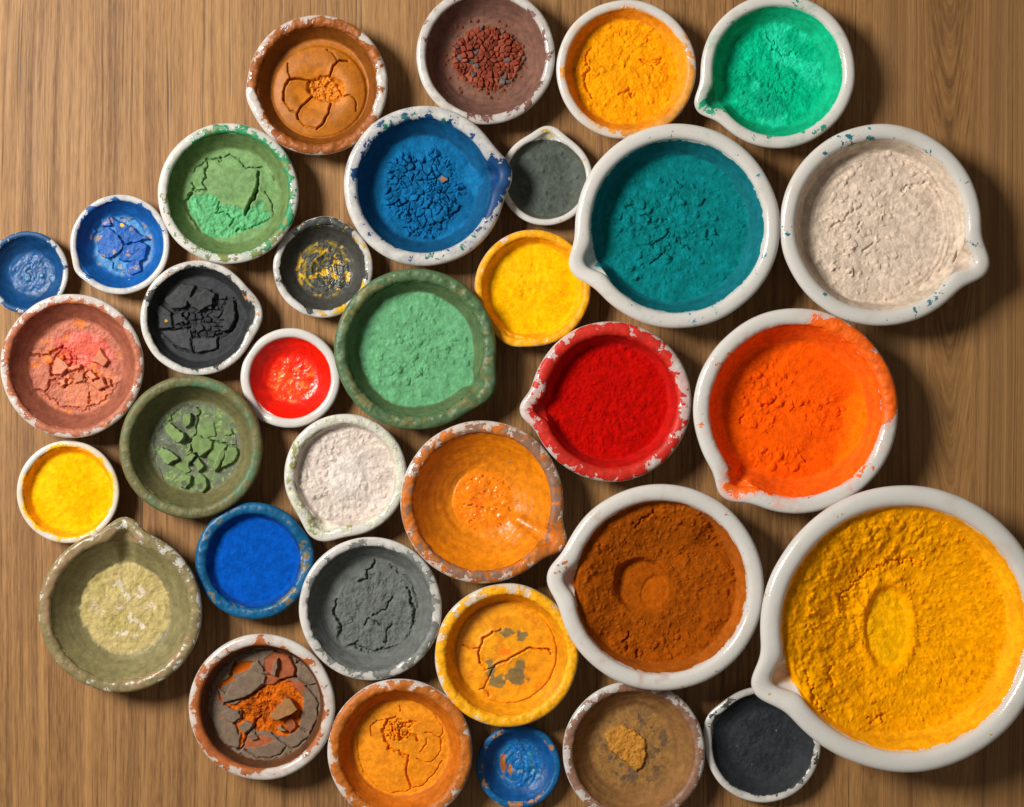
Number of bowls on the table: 34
